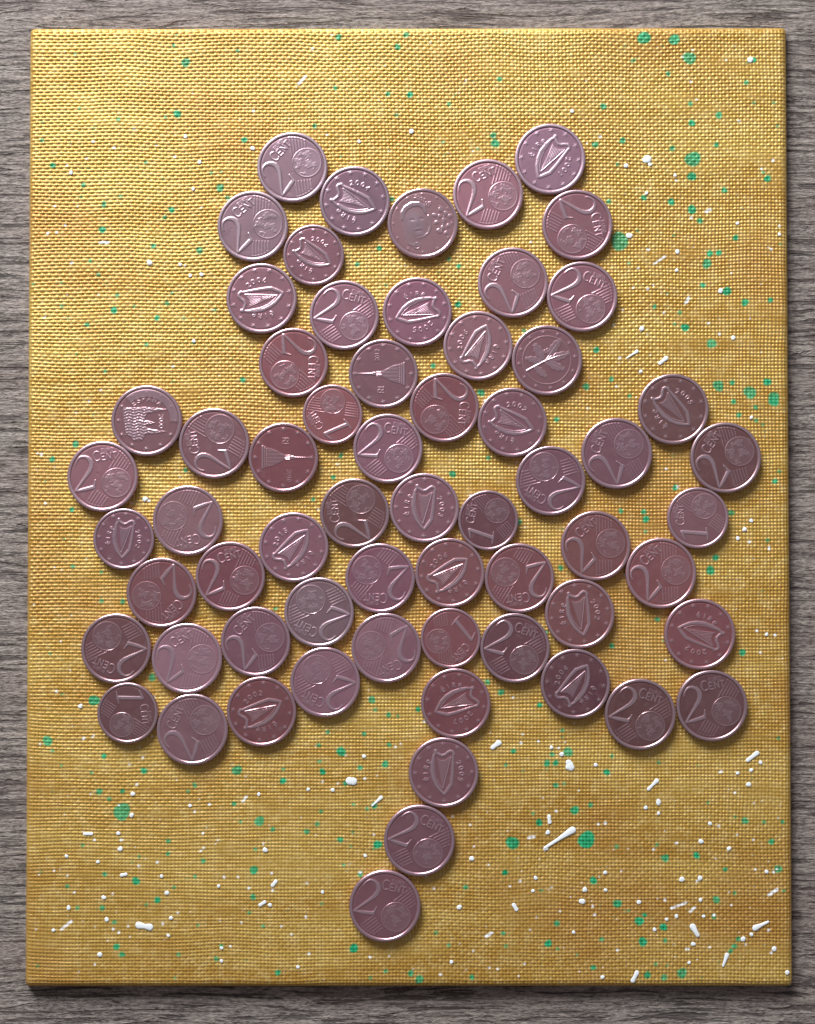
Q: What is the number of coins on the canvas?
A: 63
